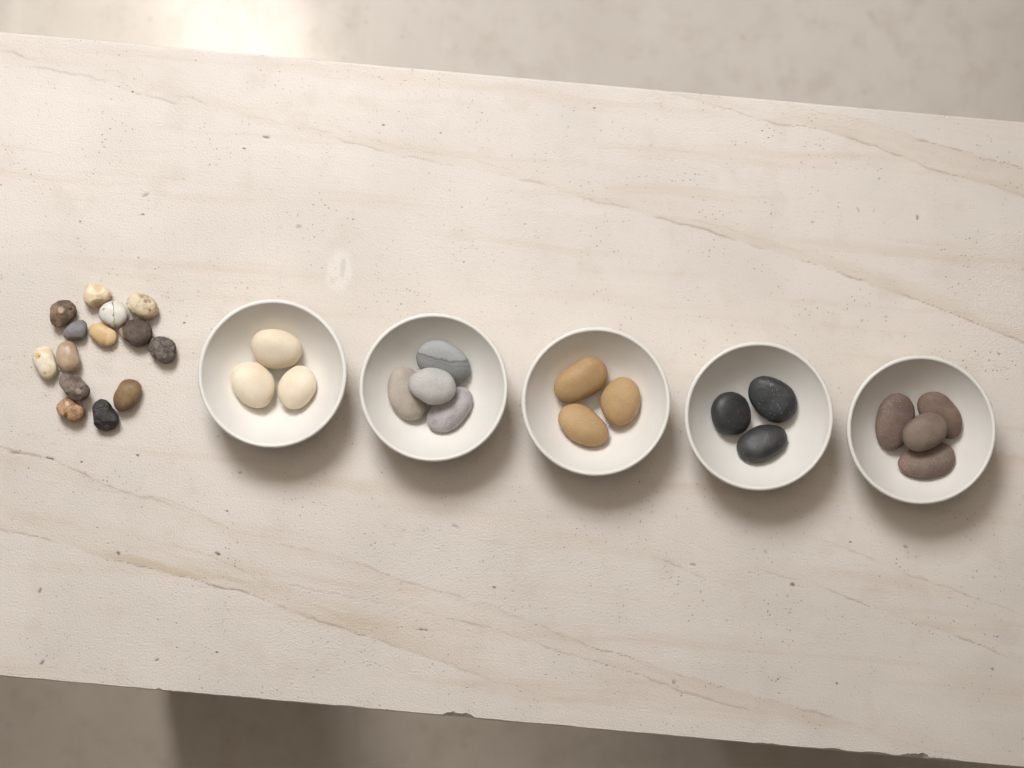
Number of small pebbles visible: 14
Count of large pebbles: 17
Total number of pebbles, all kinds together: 31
